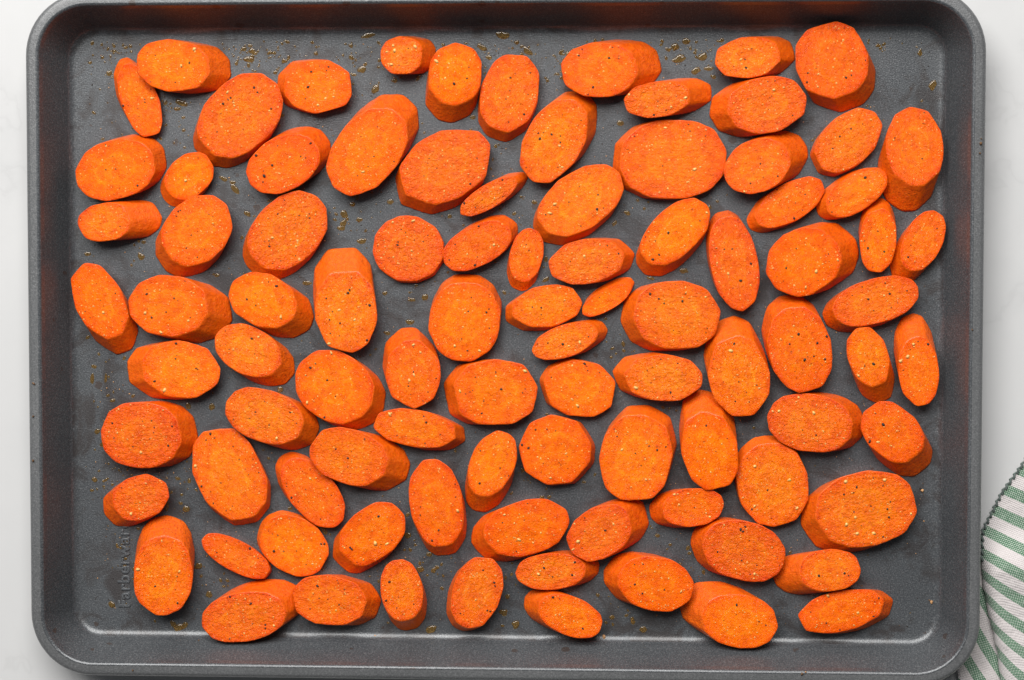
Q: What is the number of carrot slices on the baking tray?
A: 93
